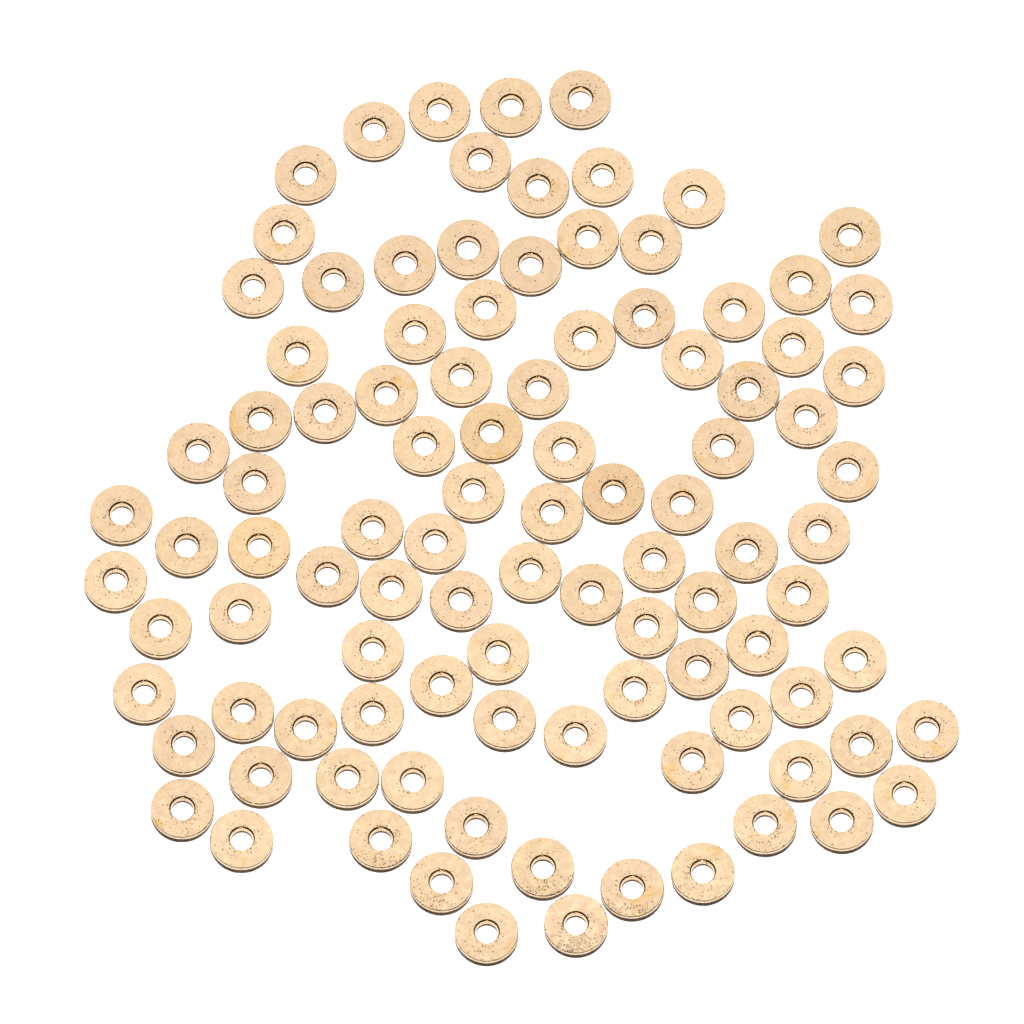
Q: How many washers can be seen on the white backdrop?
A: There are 102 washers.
